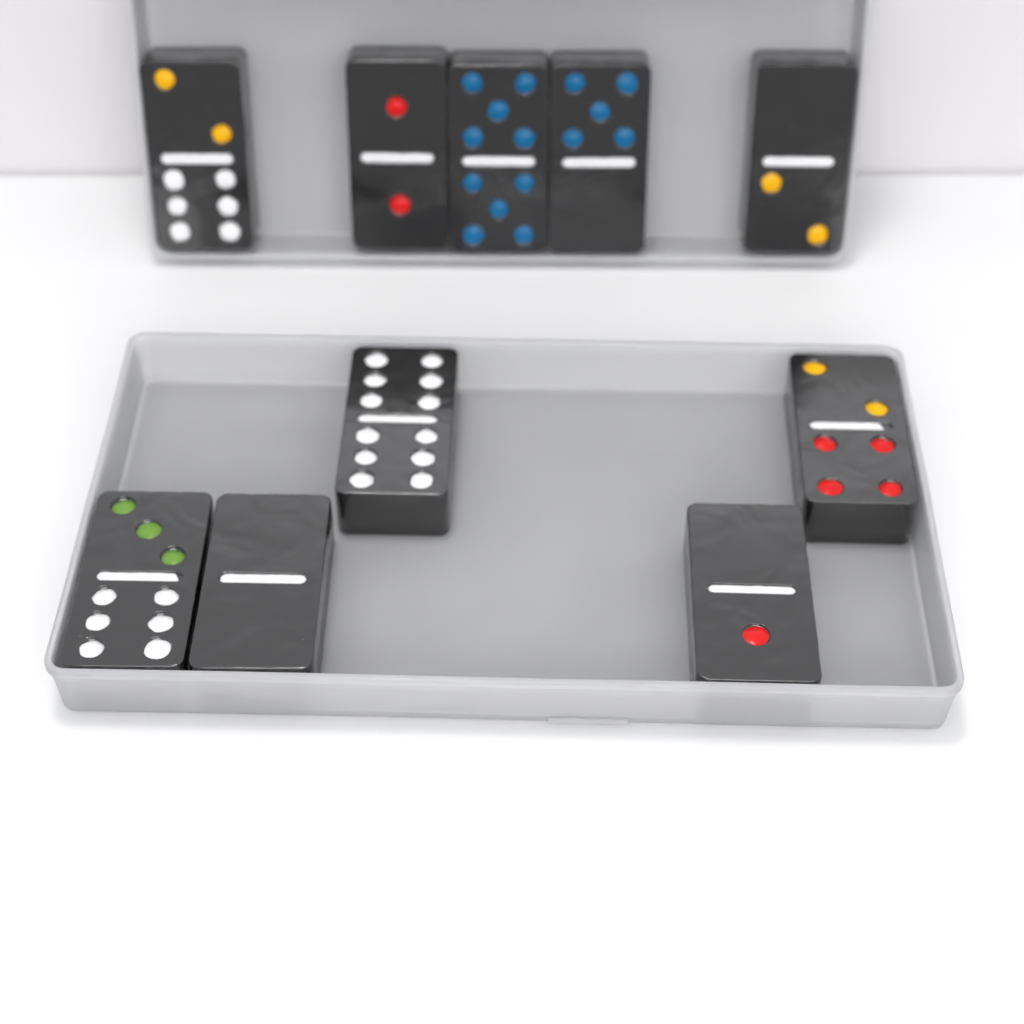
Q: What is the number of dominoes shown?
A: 10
